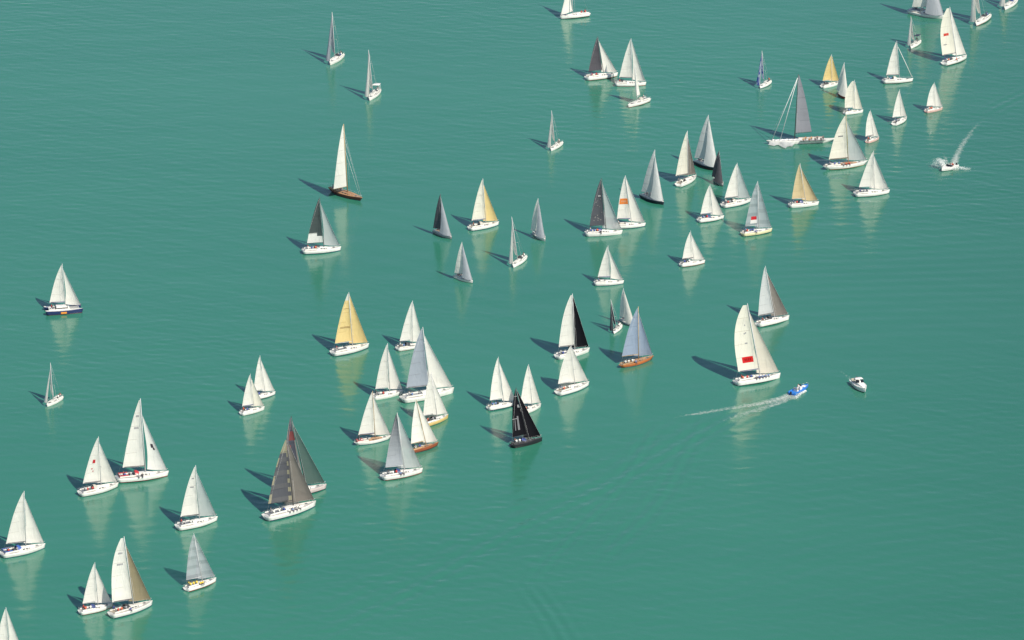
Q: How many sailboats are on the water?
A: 74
